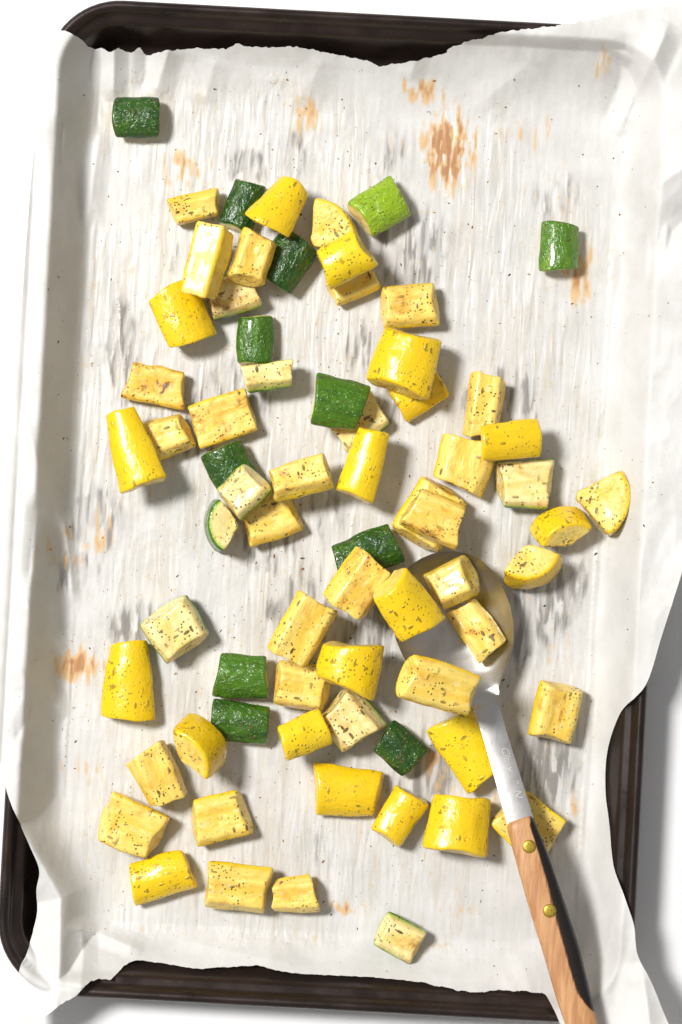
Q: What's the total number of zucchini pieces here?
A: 21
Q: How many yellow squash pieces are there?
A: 49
